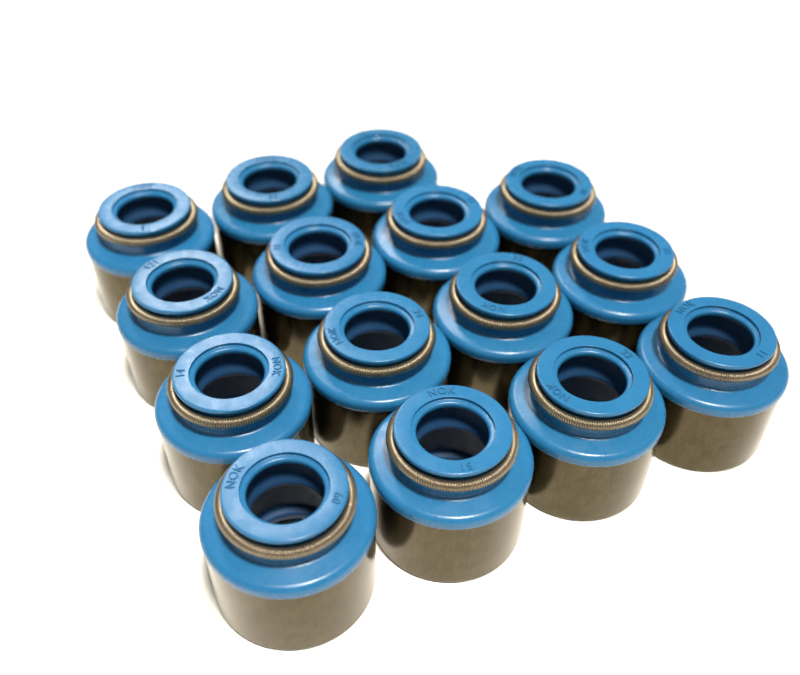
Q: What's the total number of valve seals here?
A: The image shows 15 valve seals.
